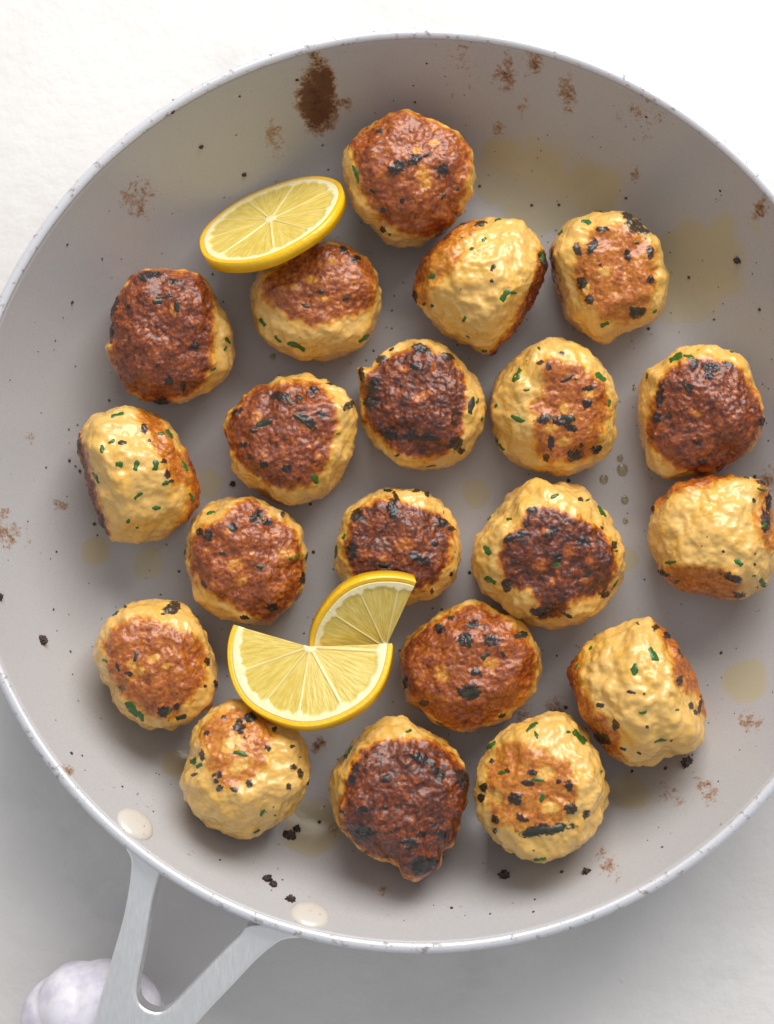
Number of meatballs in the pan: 20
